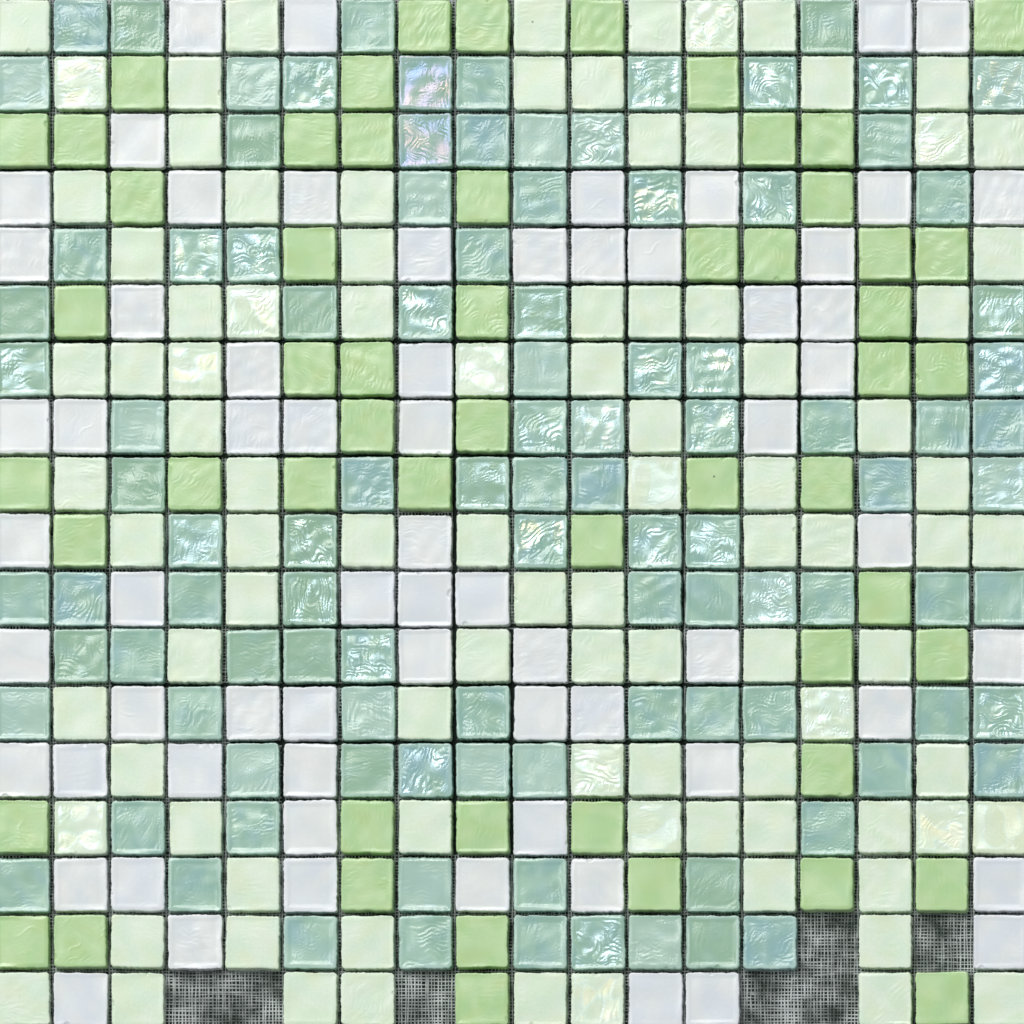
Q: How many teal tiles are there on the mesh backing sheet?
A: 103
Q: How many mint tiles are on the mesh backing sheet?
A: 93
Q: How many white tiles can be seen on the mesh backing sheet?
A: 66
